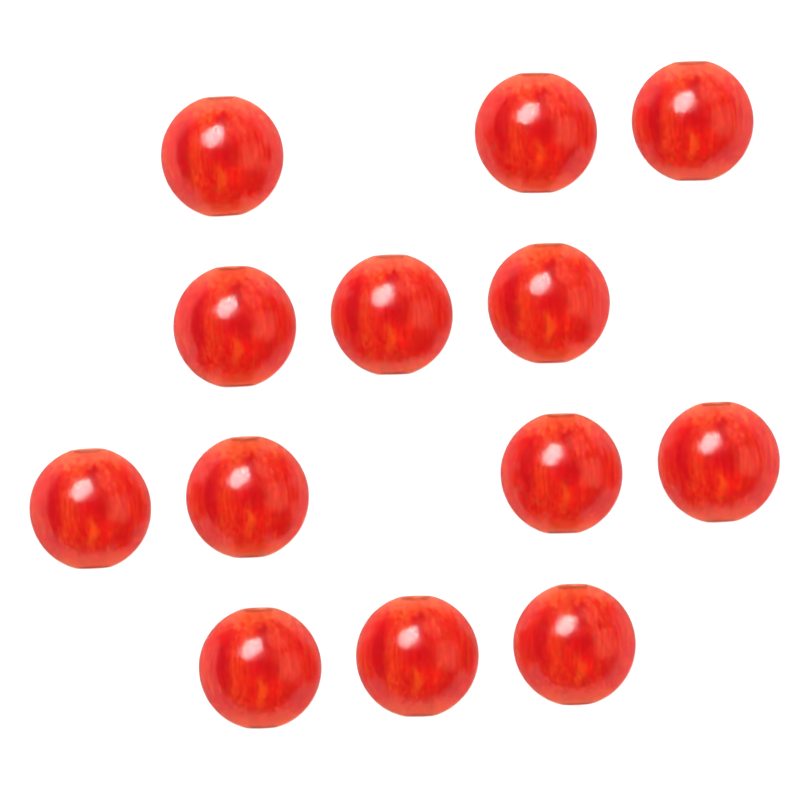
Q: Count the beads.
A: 13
